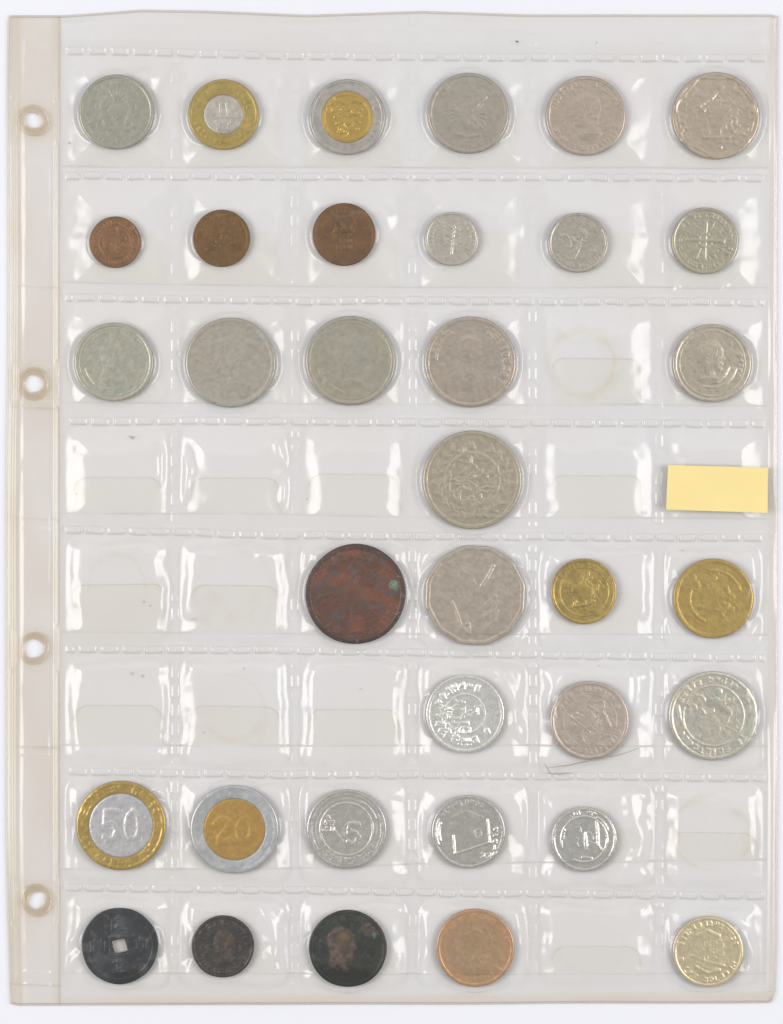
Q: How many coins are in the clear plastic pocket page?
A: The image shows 35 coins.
